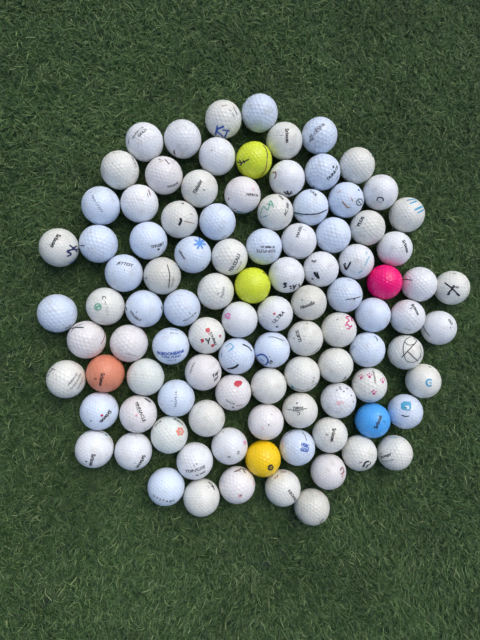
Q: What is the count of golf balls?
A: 100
